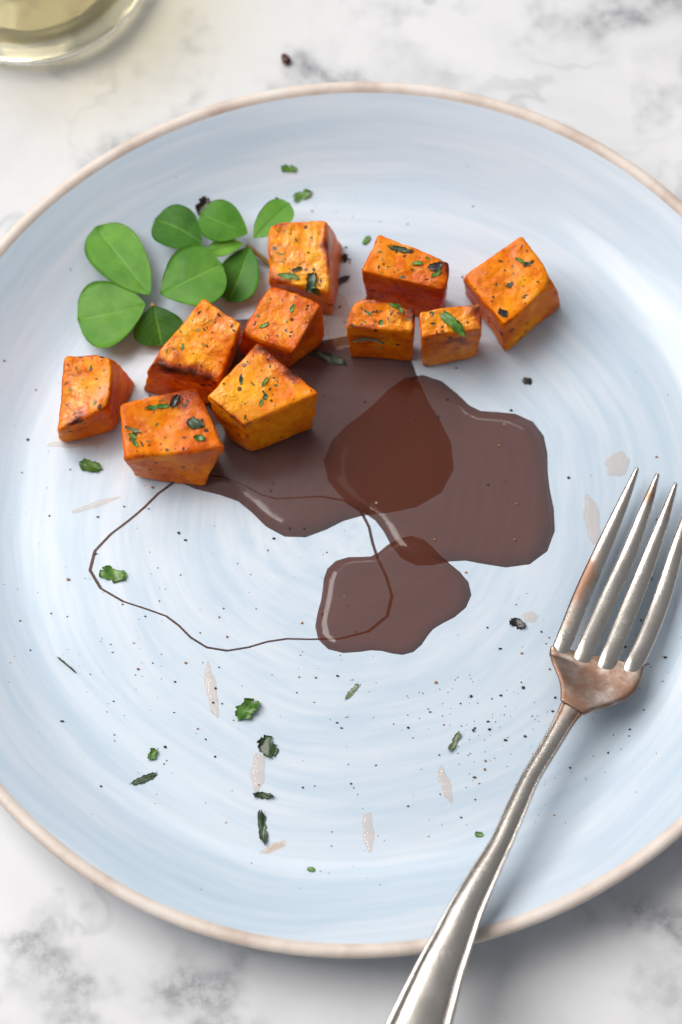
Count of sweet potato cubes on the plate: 10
